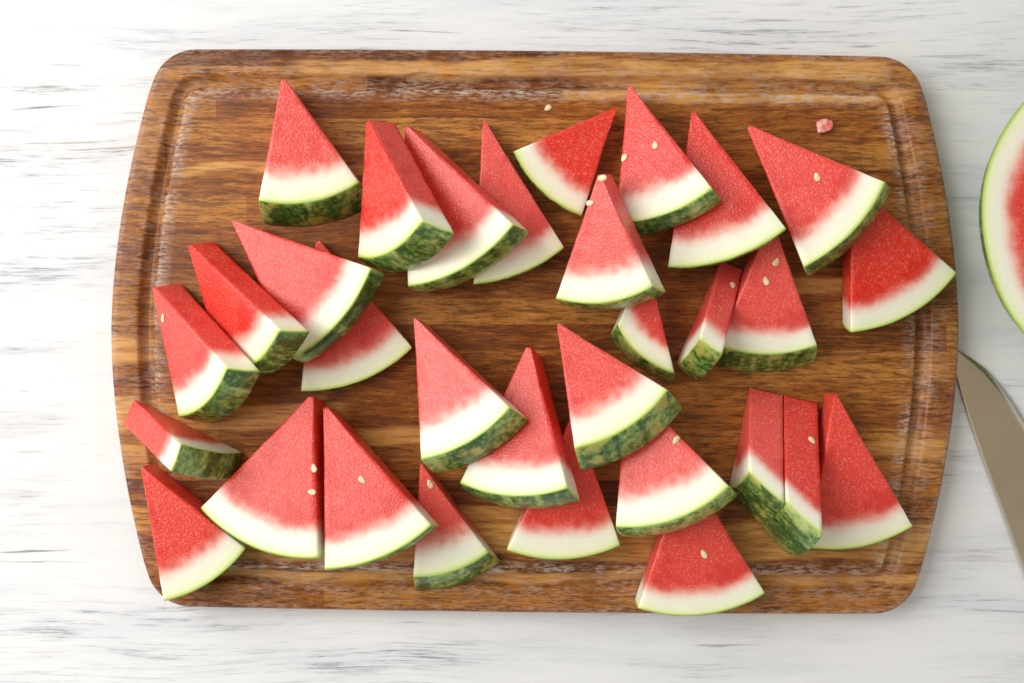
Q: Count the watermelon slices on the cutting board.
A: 31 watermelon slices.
